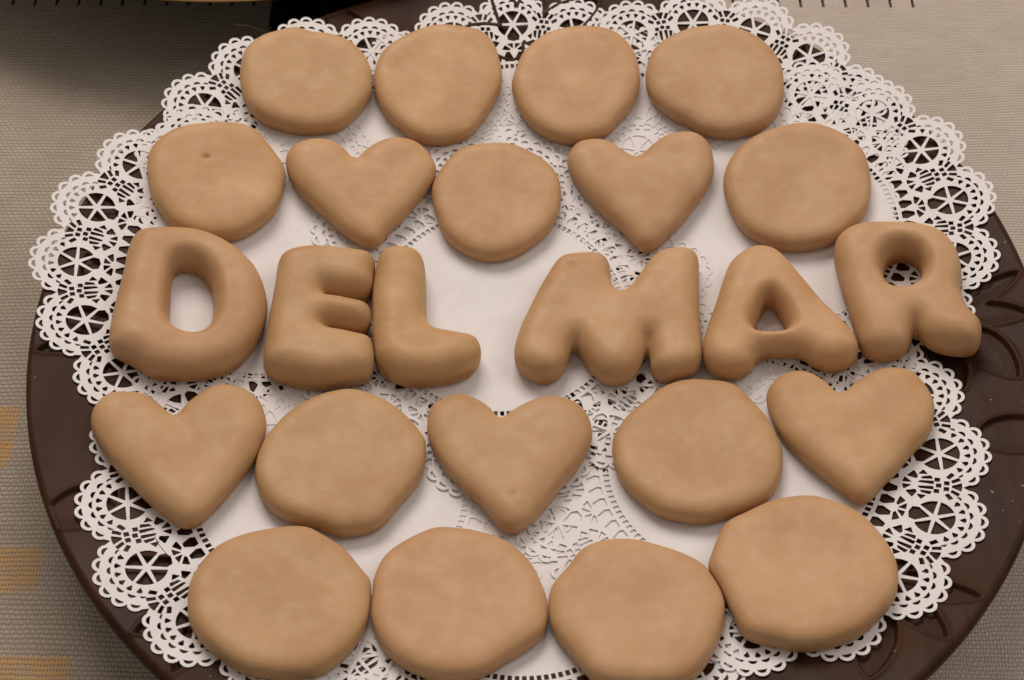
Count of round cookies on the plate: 13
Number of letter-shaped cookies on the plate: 6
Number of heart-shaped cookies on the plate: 5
